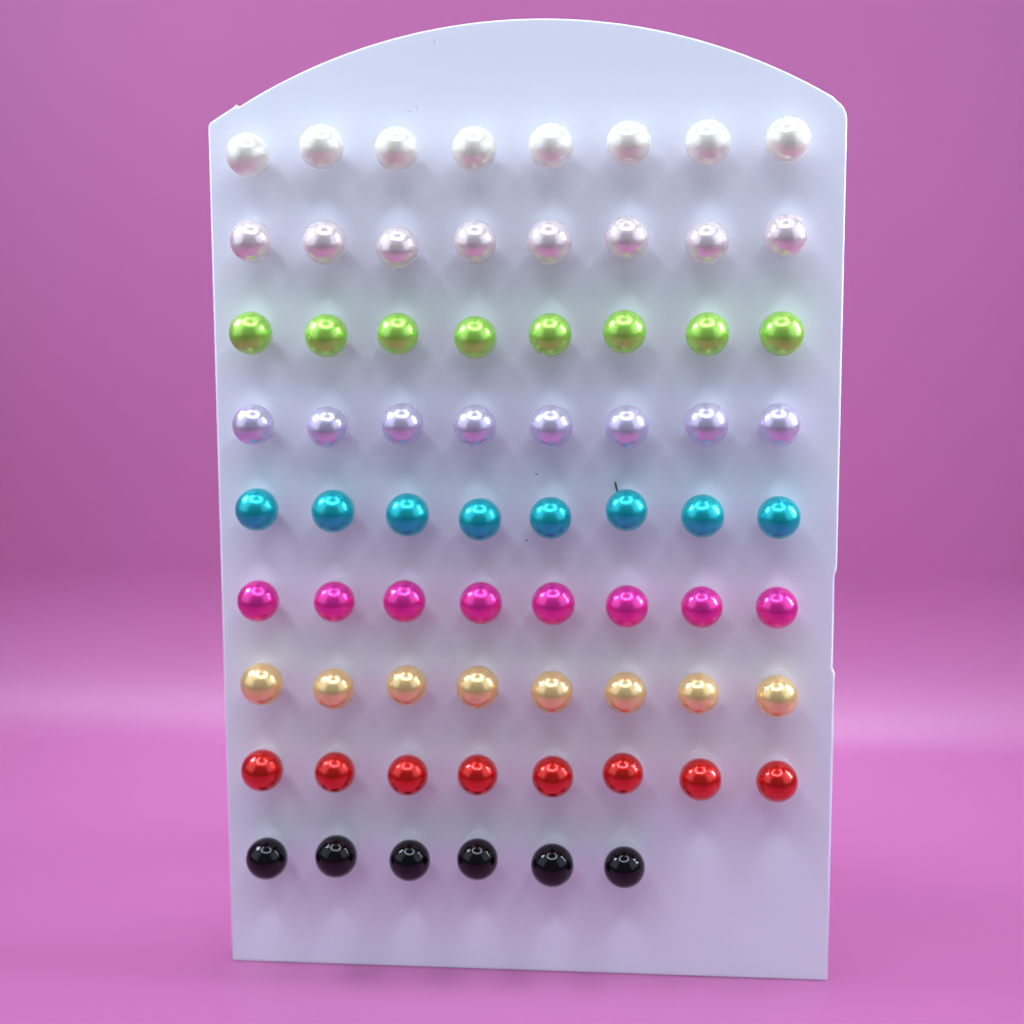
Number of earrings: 70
